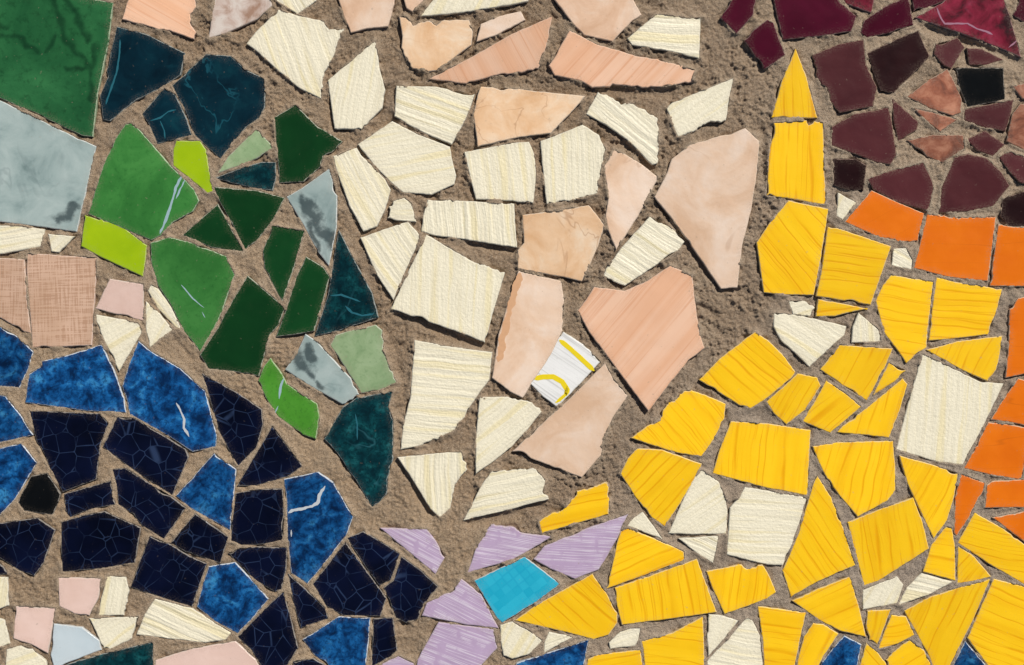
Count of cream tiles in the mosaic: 49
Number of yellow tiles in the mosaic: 40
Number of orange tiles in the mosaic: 9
